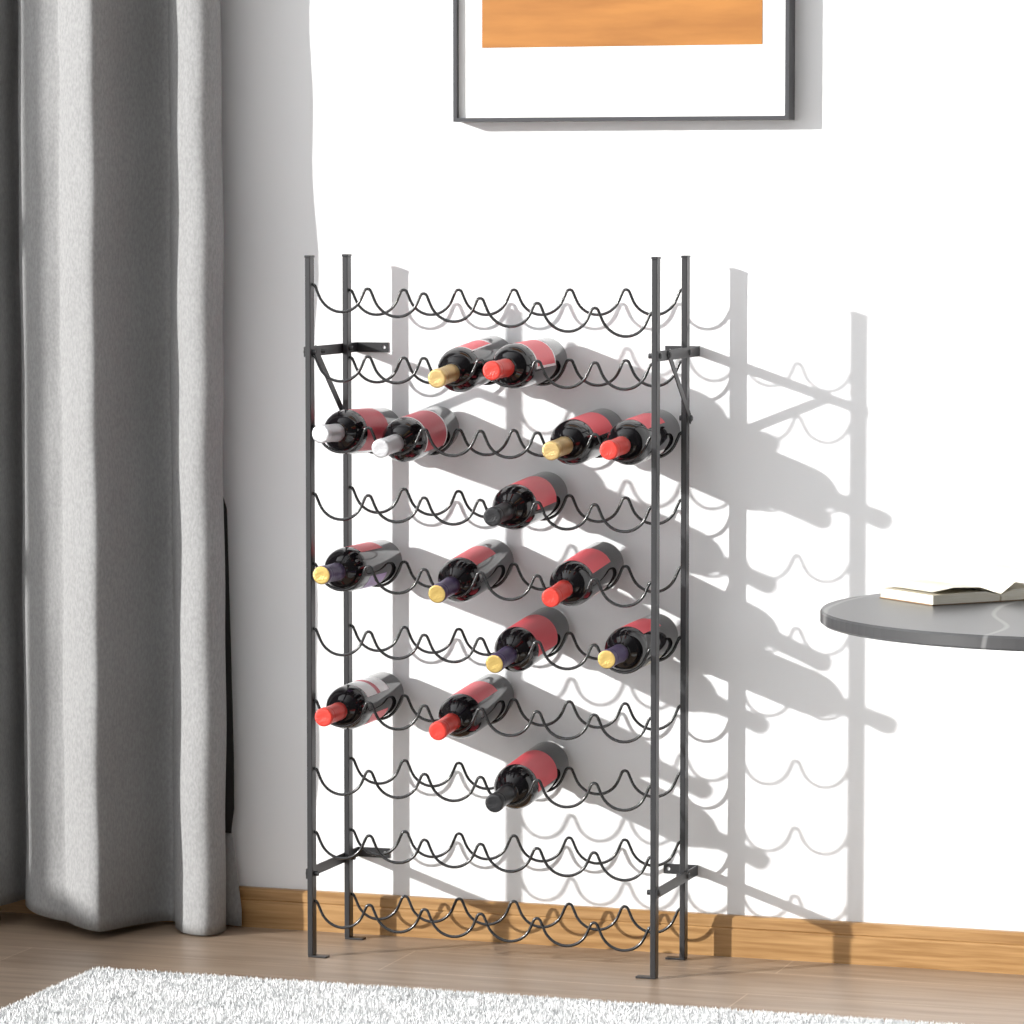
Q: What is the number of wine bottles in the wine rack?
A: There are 15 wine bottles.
